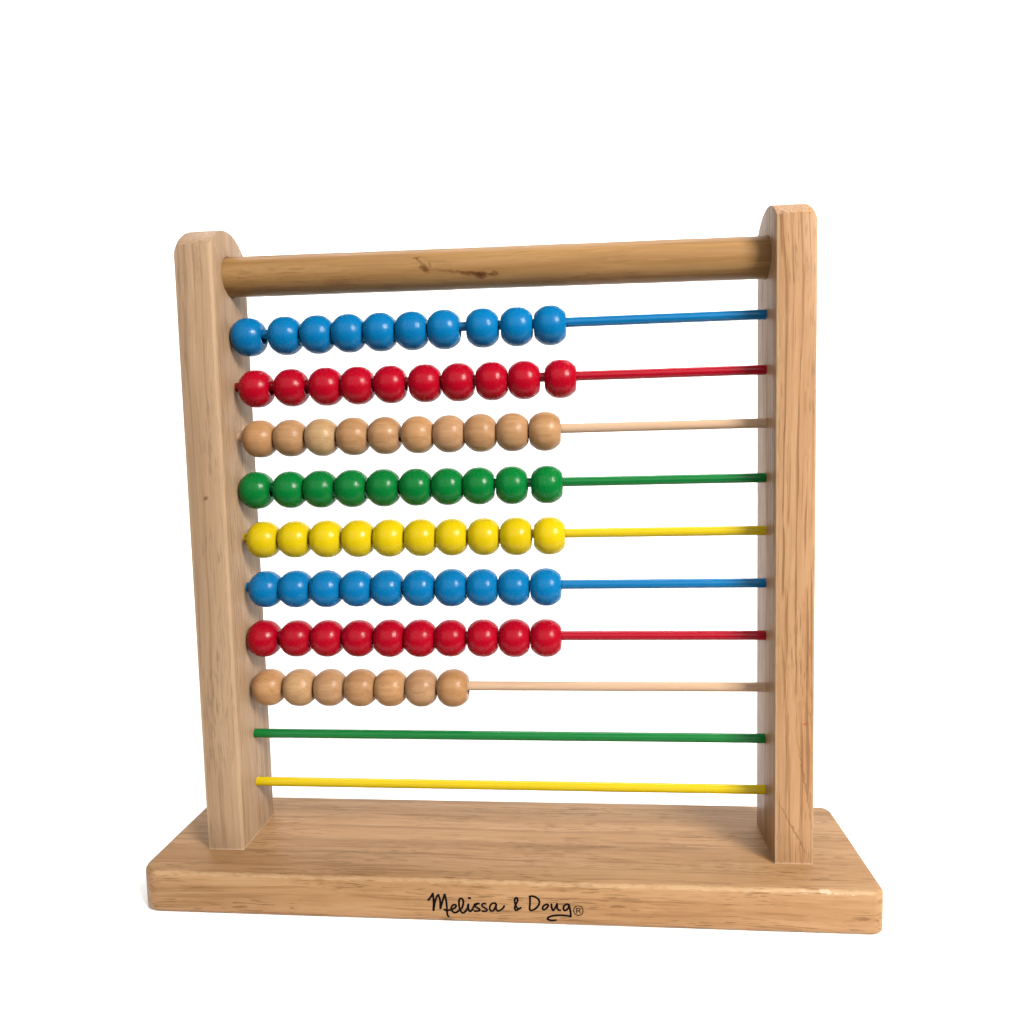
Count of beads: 77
